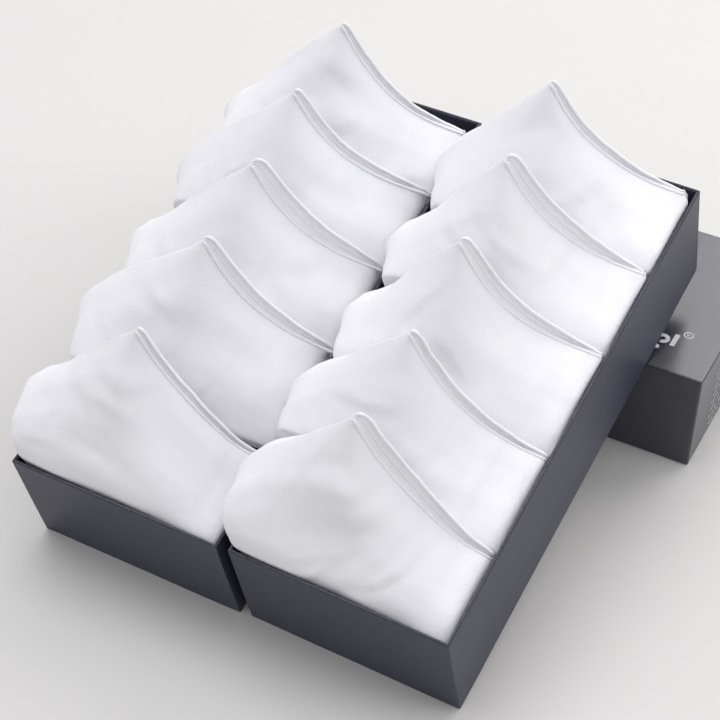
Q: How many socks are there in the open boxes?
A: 10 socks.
